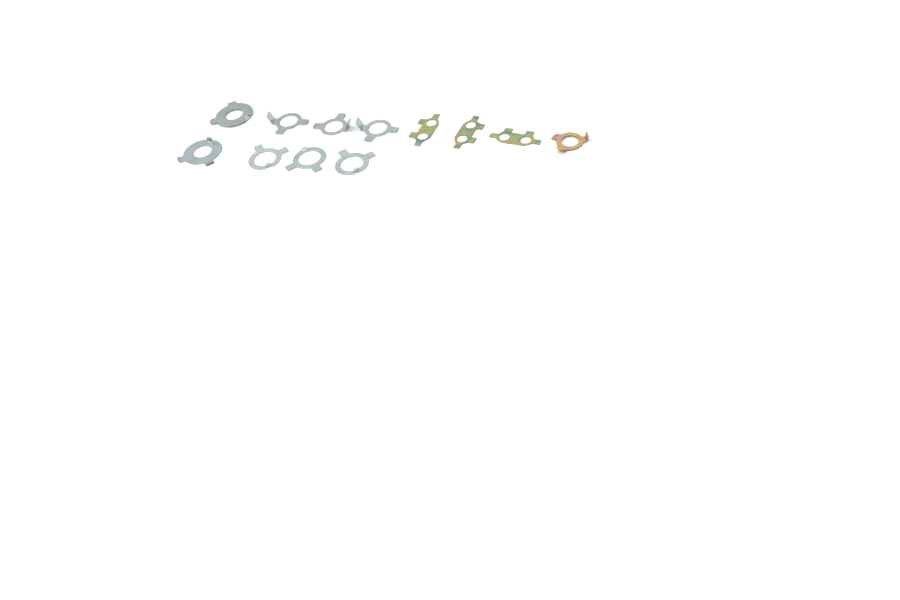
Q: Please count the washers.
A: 12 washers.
